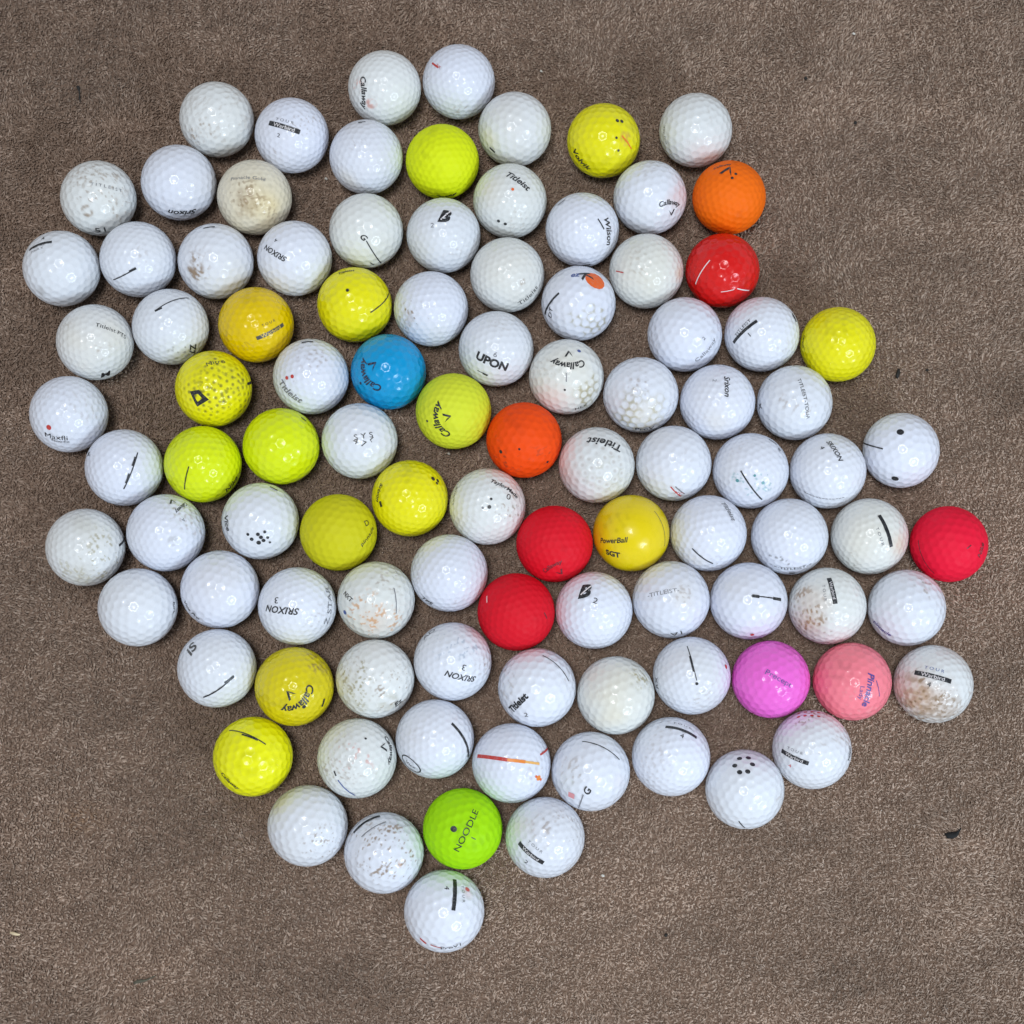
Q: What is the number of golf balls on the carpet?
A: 100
